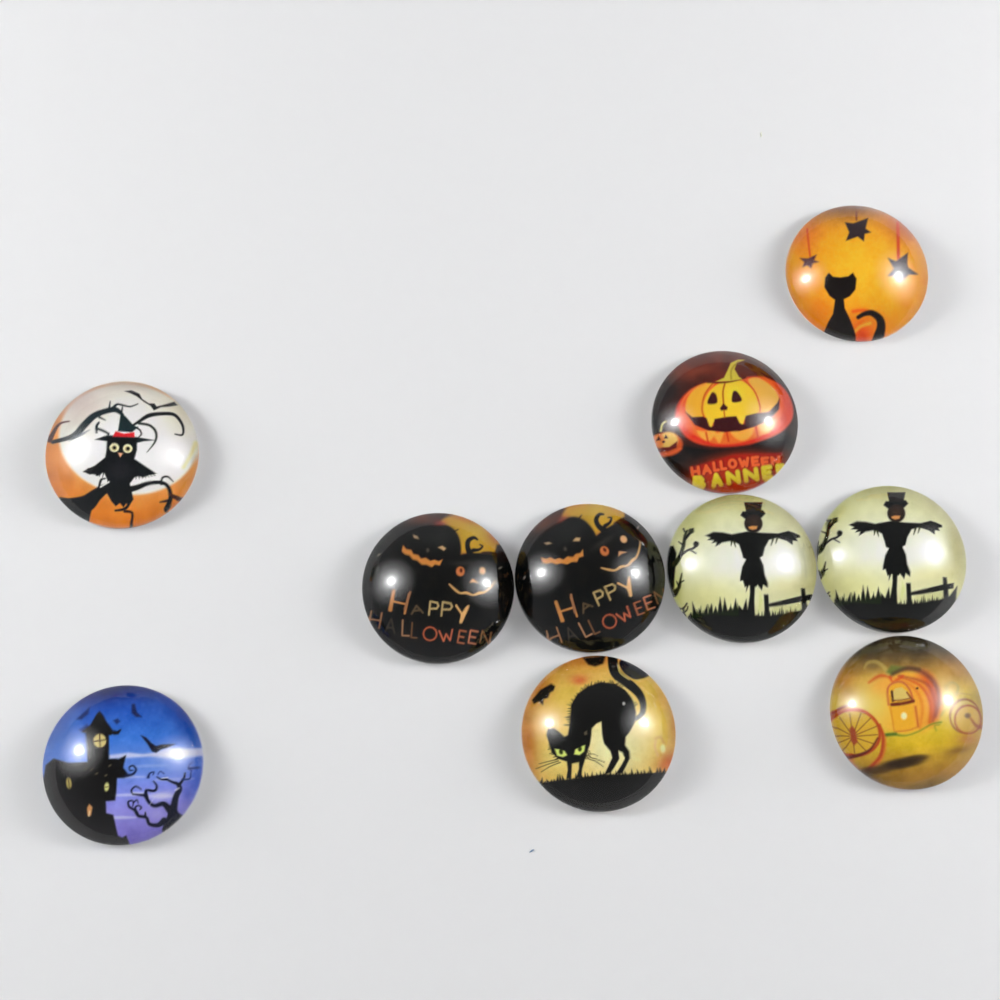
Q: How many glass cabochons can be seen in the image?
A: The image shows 10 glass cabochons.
